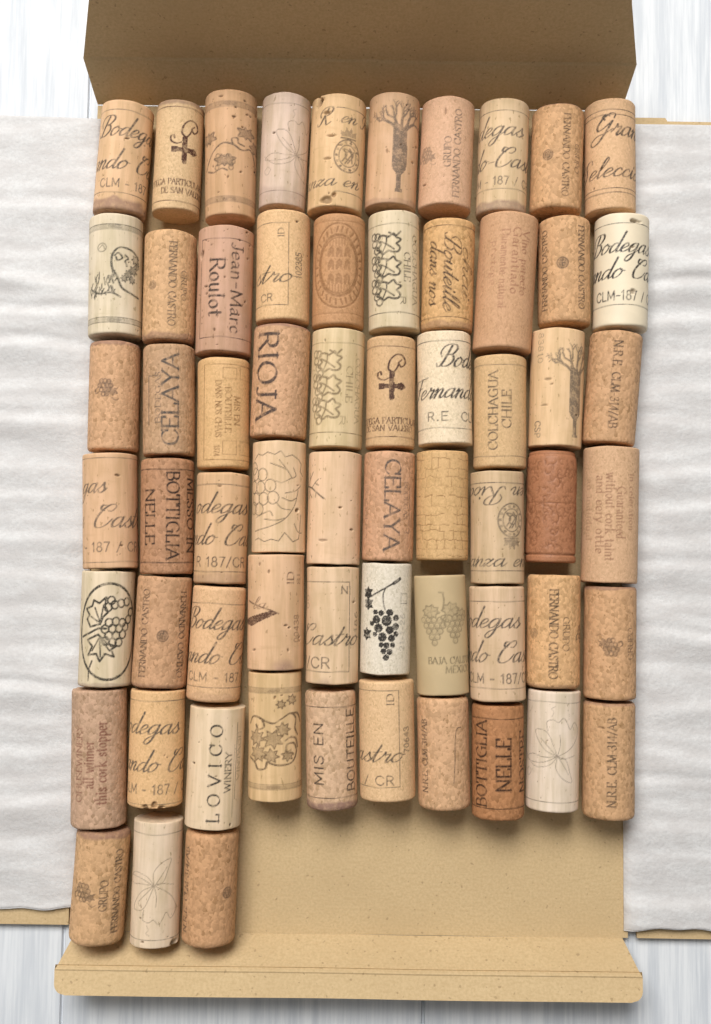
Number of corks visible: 63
